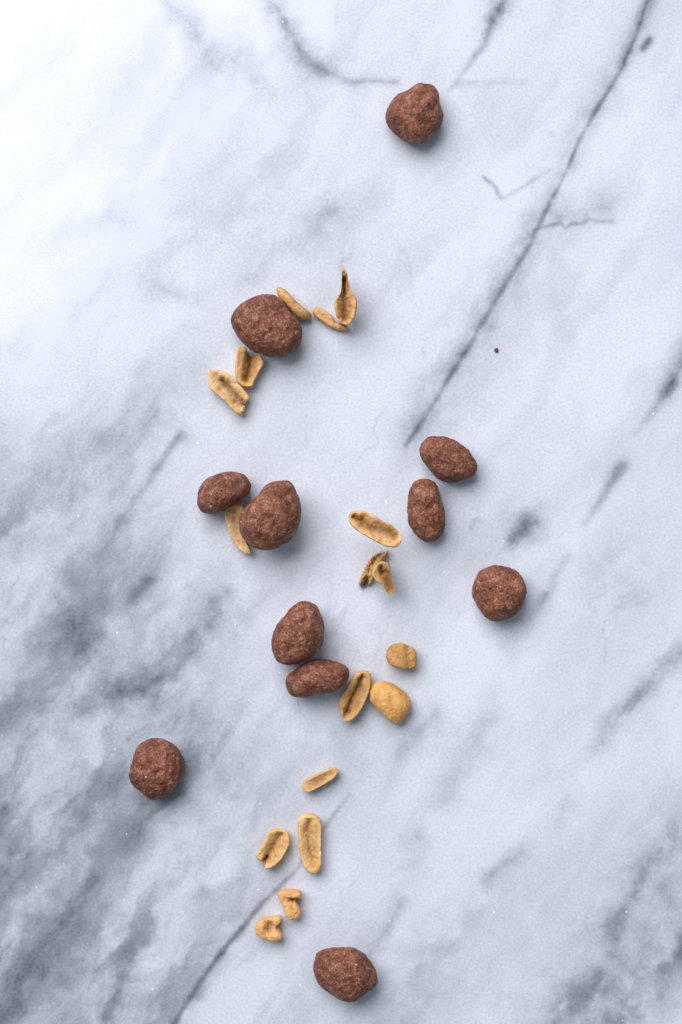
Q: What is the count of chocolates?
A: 11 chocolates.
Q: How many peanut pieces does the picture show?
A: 17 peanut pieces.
